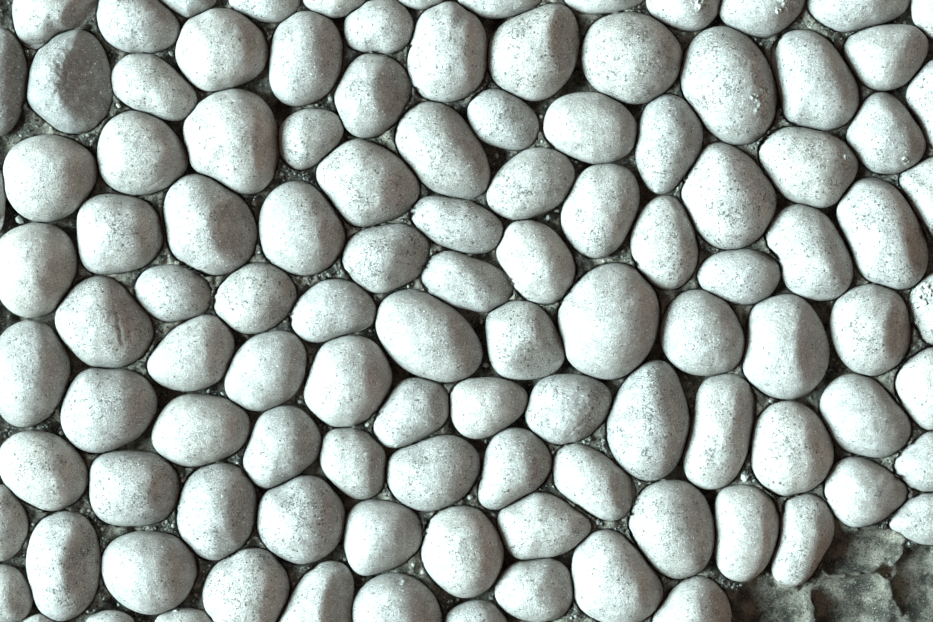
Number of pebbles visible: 111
